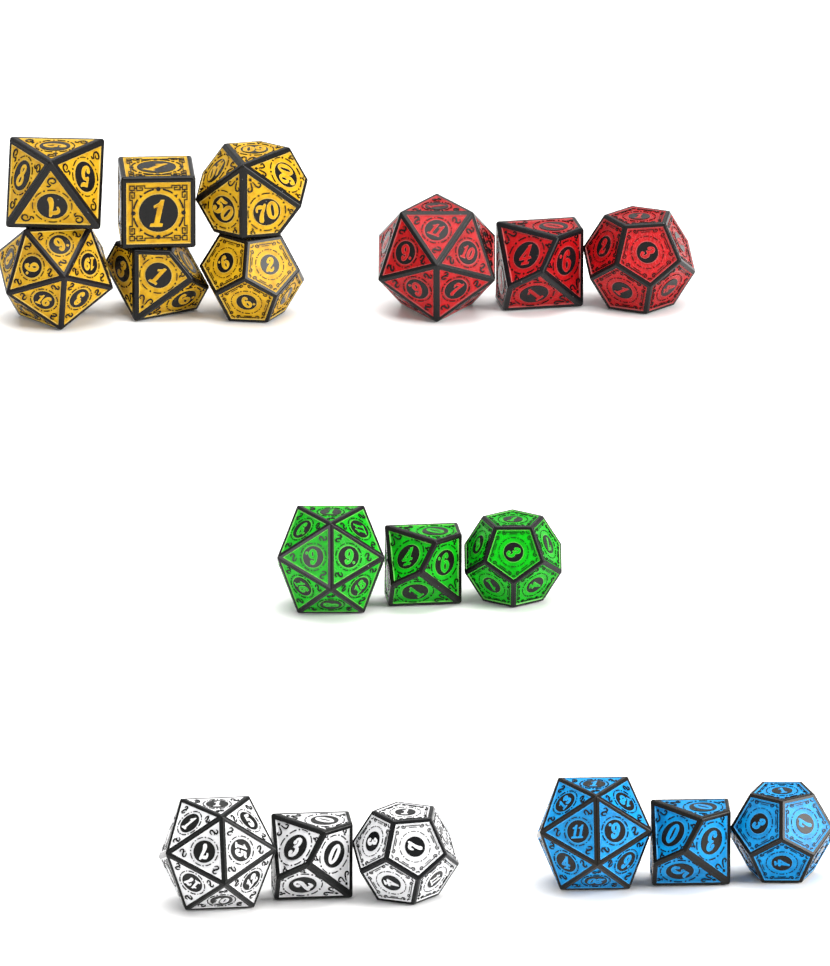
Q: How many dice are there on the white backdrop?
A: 18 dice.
